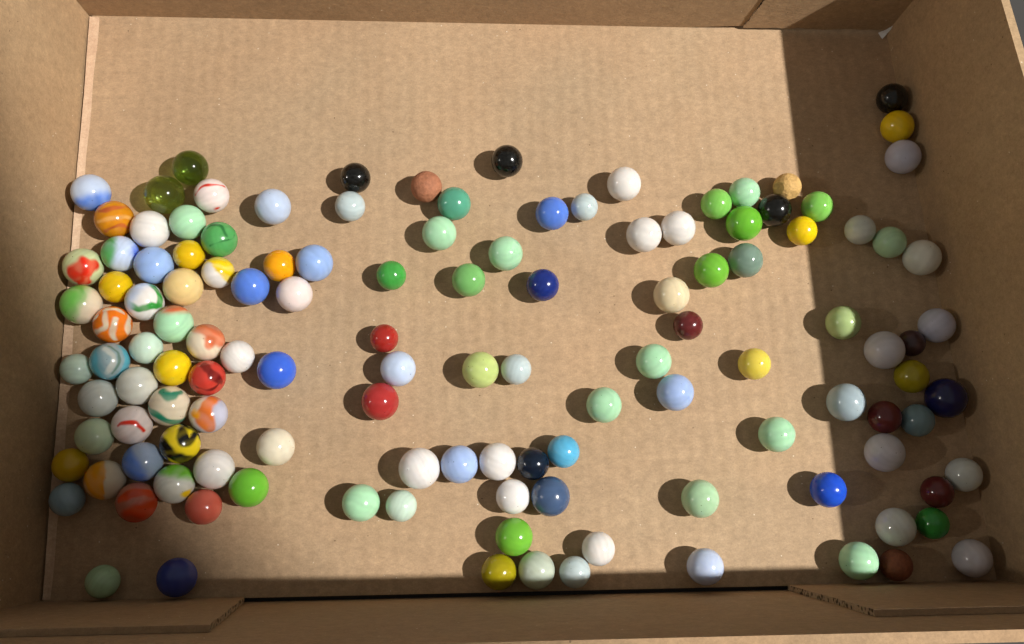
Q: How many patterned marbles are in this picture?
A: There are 22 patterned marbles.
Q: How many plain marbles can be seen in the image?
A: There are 105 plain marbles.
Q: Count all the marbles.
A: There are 127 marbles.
